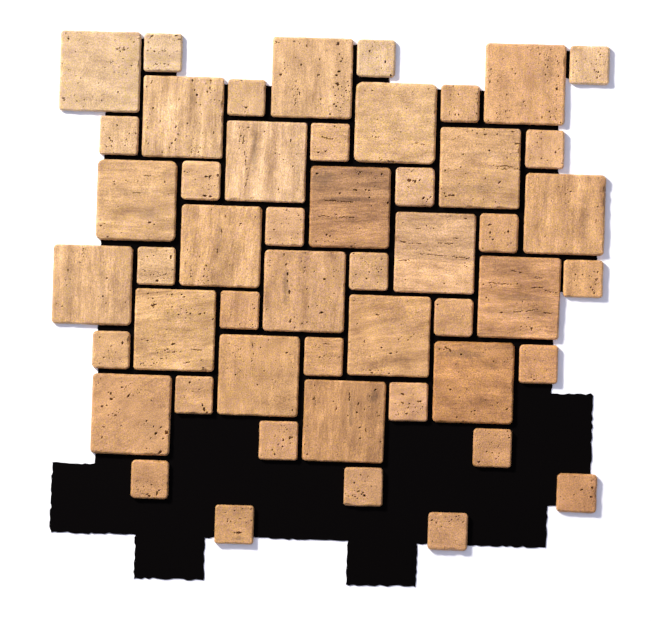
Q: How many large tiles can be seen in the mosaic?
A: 21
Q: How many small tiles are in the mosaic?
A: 29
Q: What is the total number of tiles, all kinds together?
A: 50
